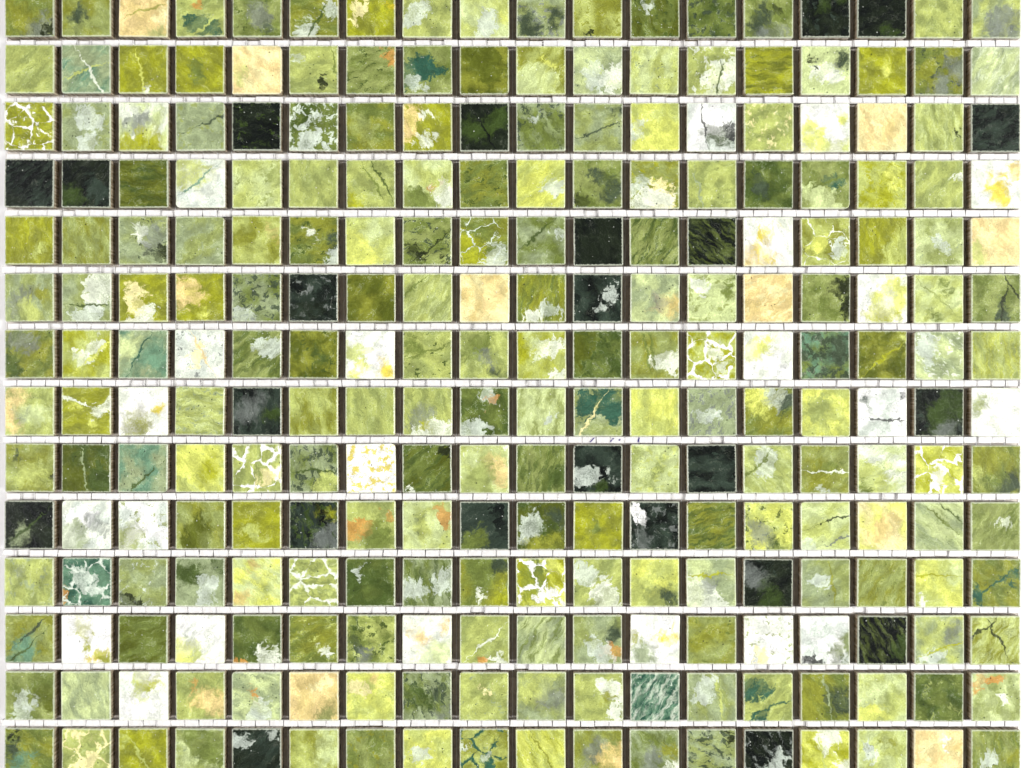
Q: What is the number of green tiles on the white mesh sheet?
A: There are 198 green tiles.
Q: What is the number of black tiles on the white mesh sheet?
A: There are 23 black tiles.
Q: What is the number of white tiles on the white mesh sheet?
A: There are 22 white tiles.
